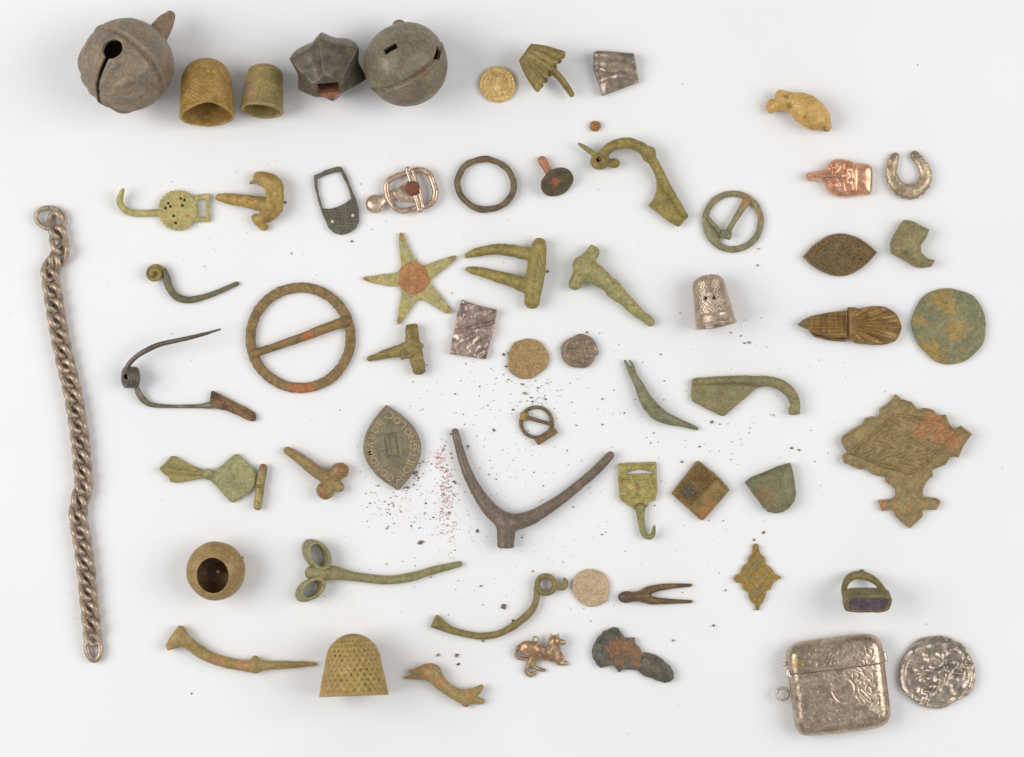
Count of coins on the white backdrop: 6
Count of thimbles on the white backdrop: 4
